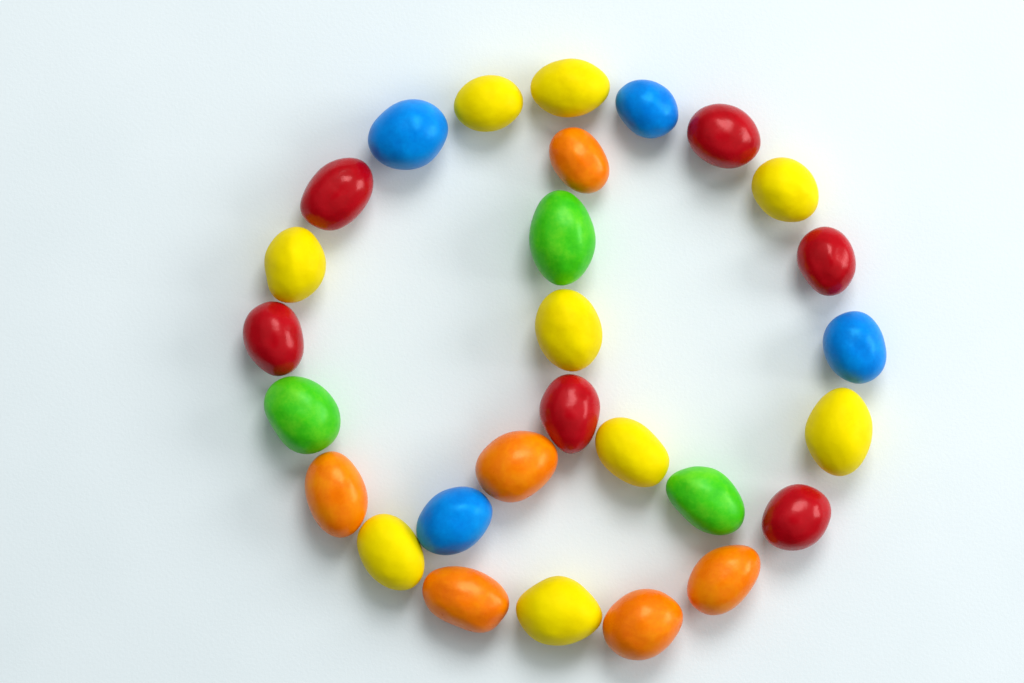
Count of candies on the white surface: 28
